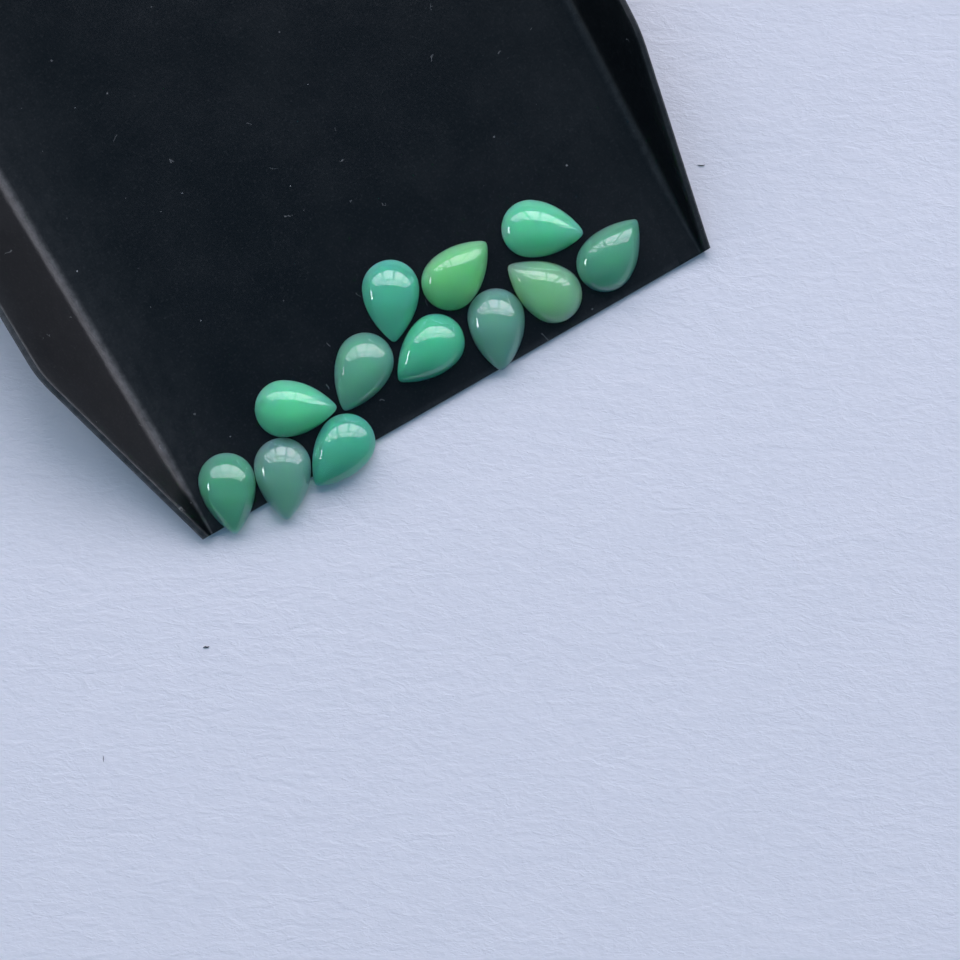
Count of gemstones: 12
